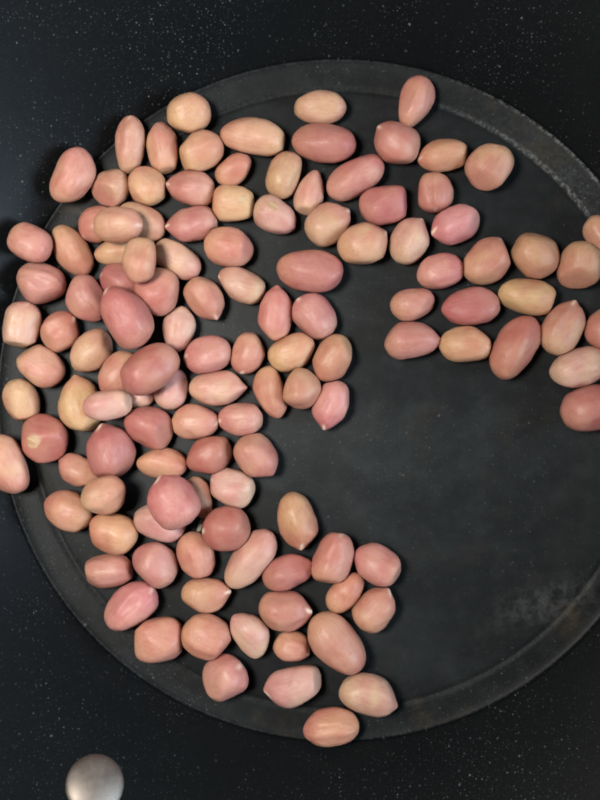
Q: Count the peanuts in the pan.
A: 122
